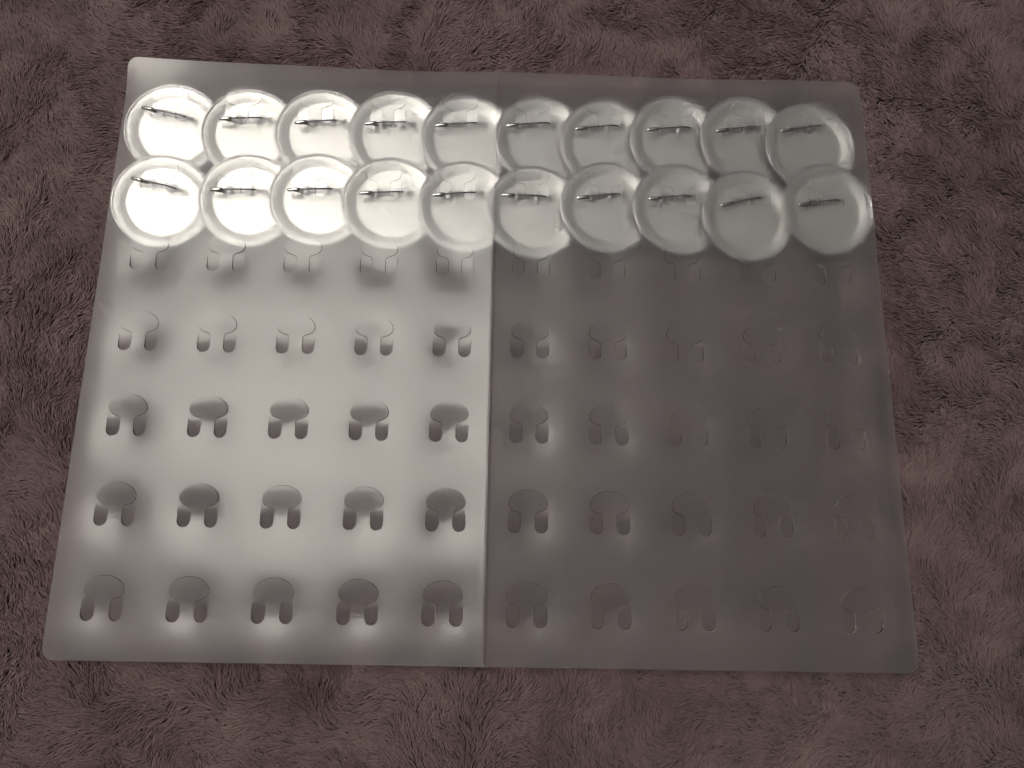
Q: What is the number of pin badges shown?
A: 20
